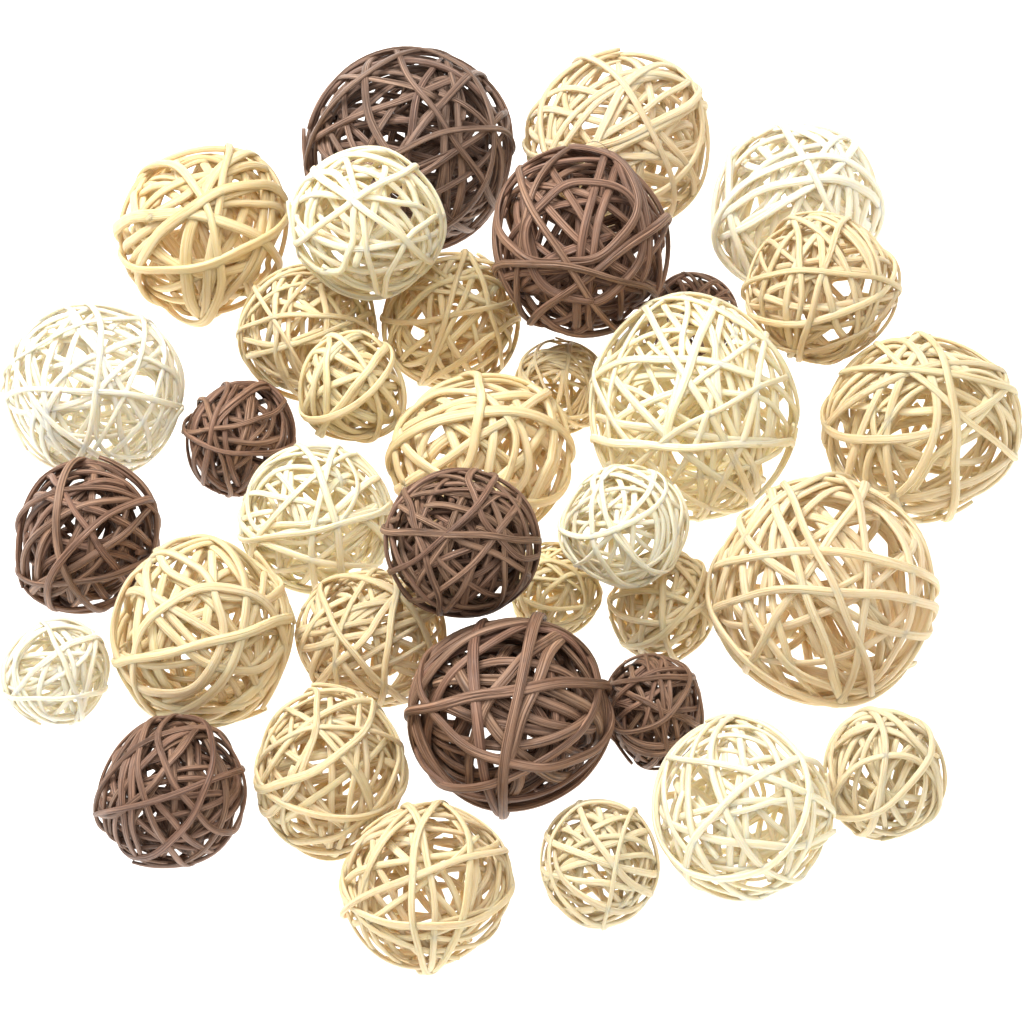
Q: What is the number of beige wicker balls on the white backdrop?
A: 18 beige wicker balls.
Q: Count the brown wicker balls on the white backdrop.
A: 9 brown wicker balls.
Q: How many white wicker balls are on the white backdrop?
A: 8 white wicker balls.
